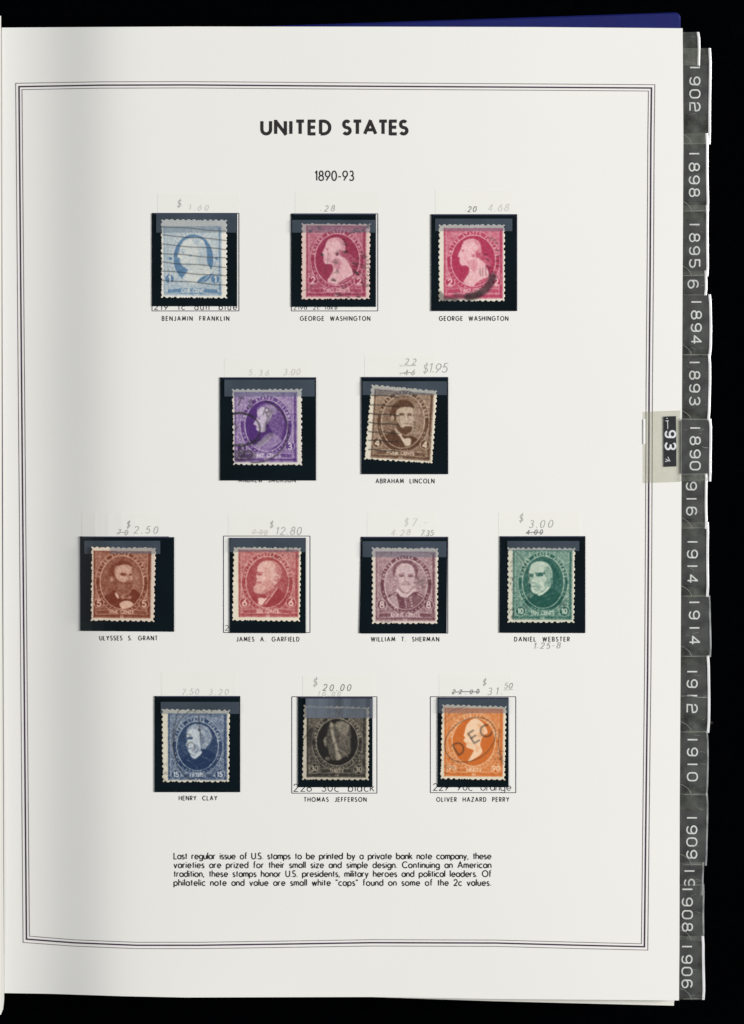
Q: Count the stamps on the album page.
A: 12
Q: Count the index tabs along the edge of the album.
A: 17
